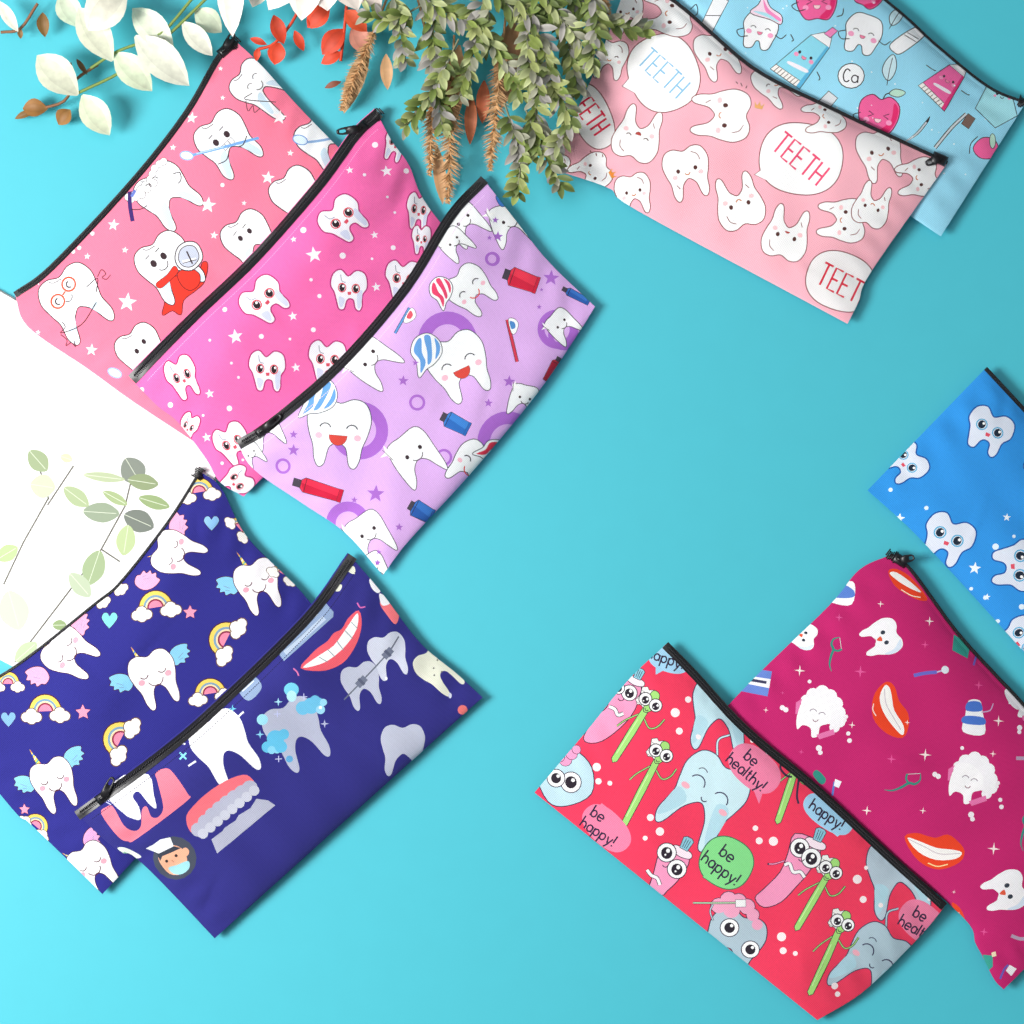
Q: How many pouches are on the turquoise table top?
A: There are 10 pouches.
